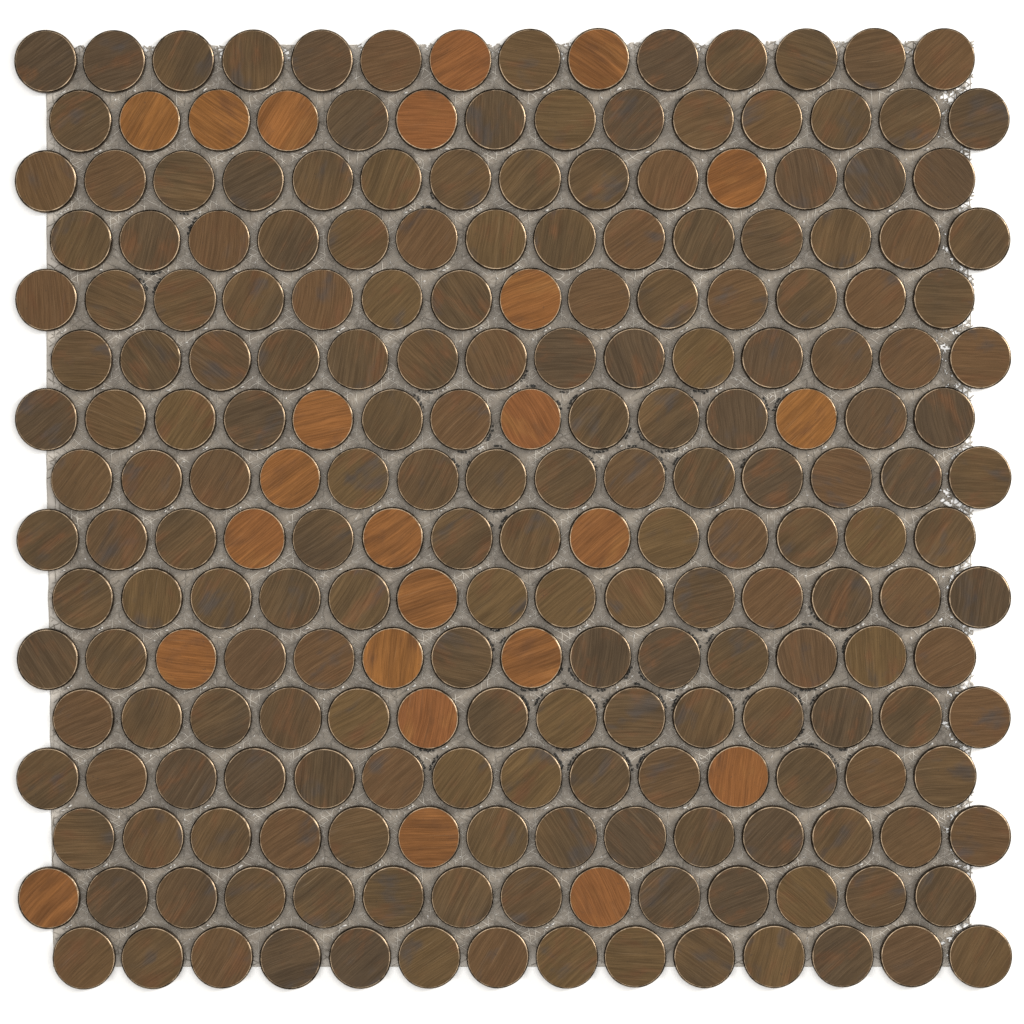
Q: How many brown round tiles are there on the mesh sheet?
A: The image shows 200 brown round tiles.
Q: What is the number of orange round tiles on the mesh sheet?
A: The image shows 24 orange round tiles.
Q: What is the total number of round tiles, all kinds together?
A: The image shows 224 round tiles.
